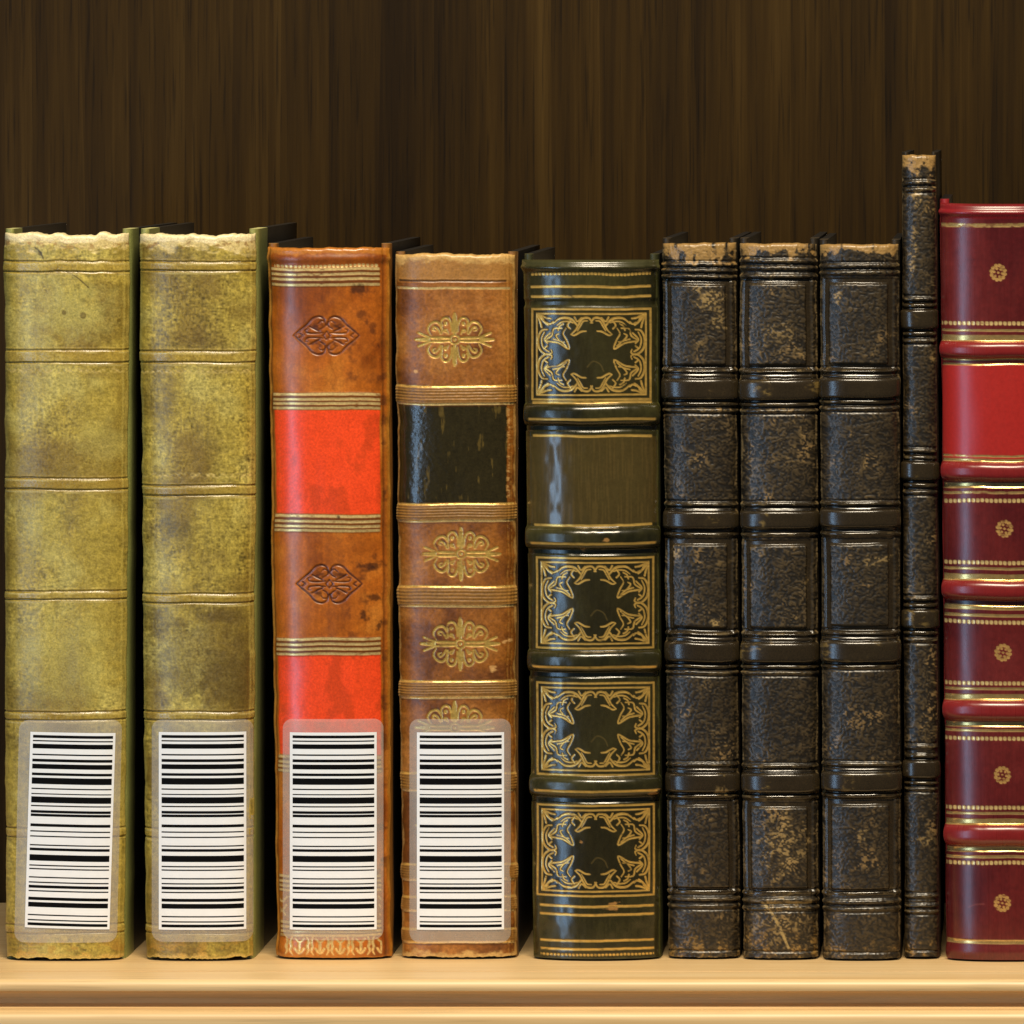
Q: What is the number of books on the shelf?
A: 10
